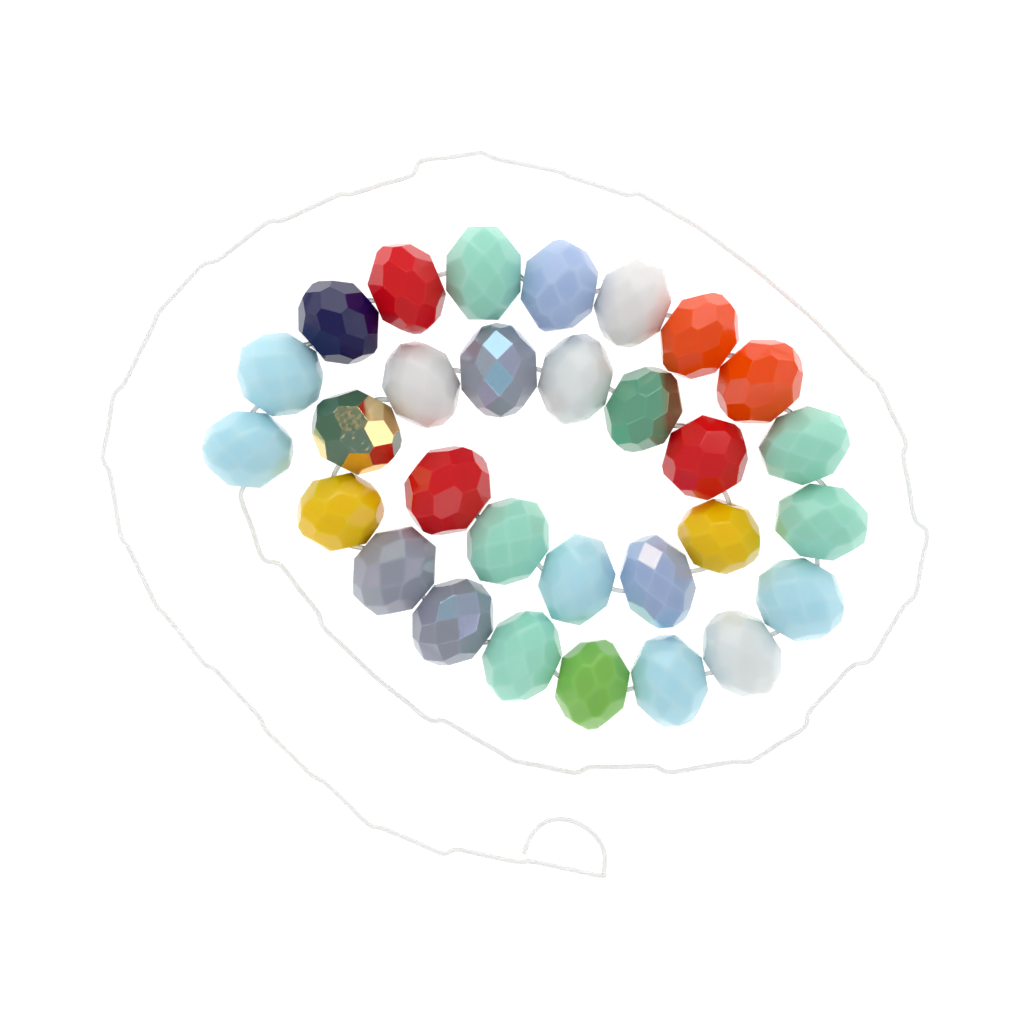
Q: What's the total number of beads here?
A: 30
